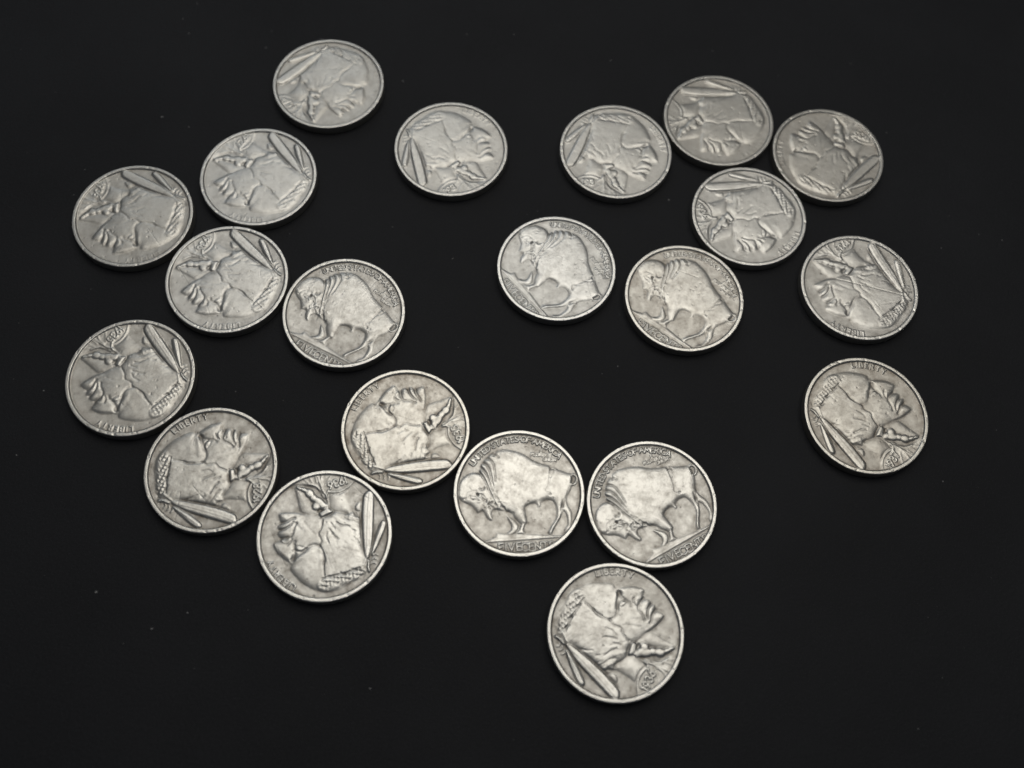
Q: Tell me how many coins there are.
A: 21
